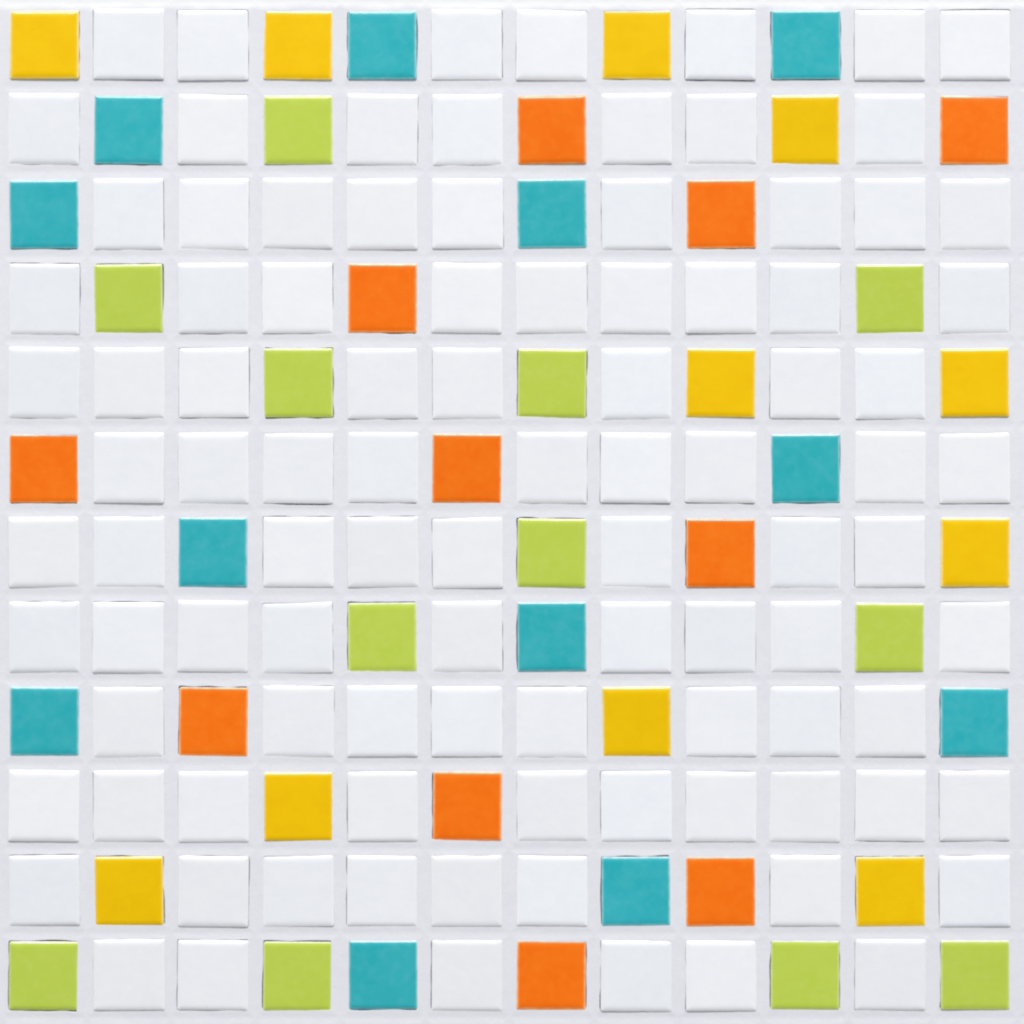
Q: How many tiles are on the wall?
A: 144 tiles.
